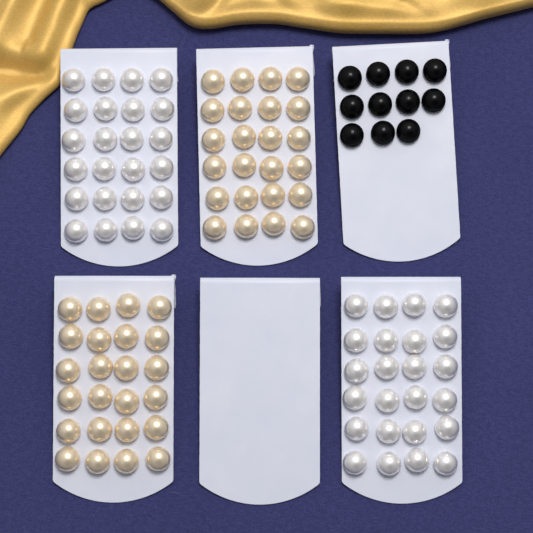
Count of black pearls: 11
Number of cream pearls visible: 48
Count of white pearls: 48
